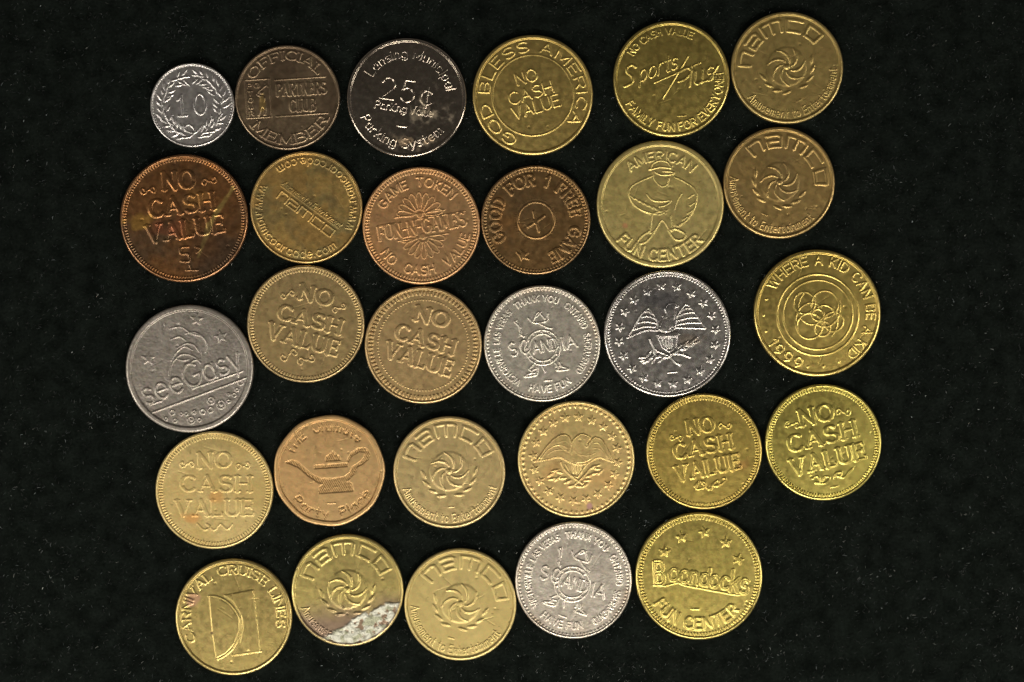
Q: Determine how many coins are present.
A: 29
